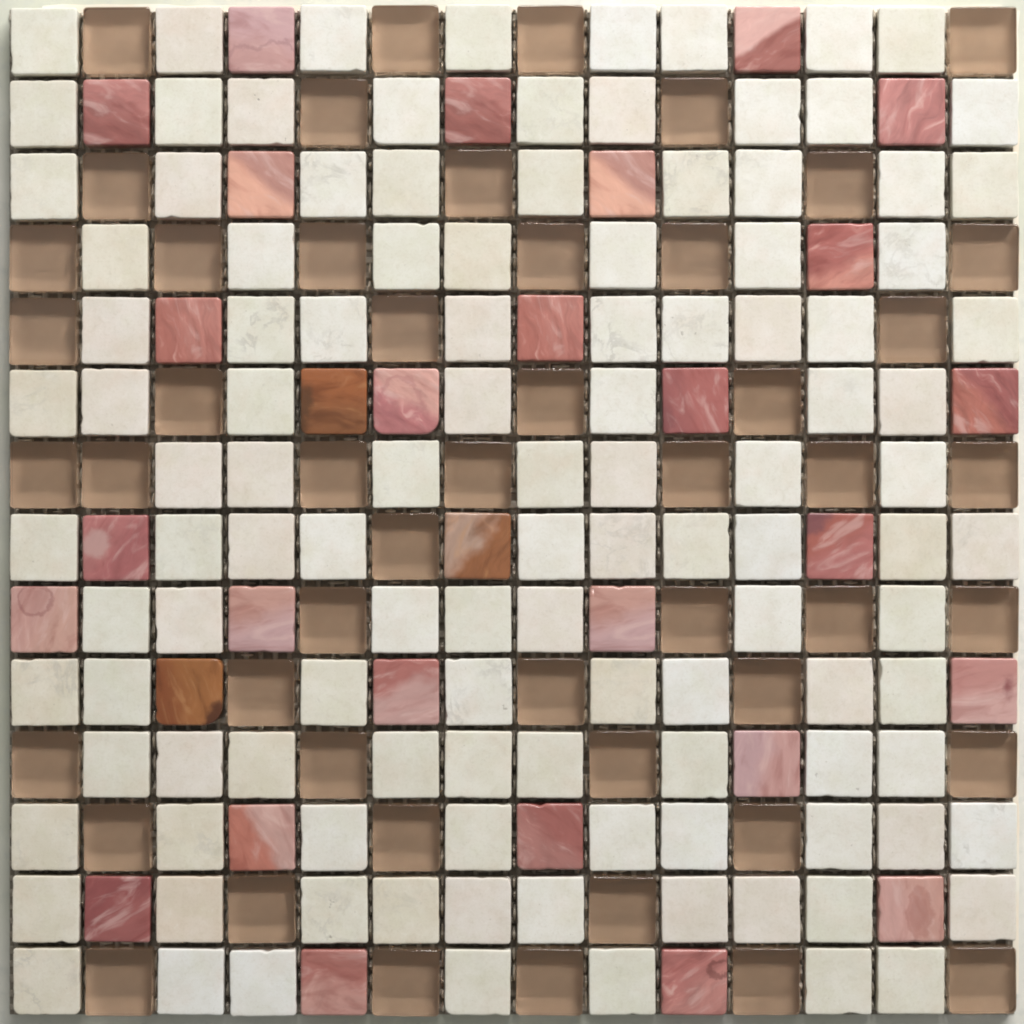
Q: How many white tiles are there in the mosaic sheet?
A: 116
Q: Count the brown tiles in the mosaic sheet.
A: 50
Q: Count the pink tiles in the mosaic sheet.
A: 27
